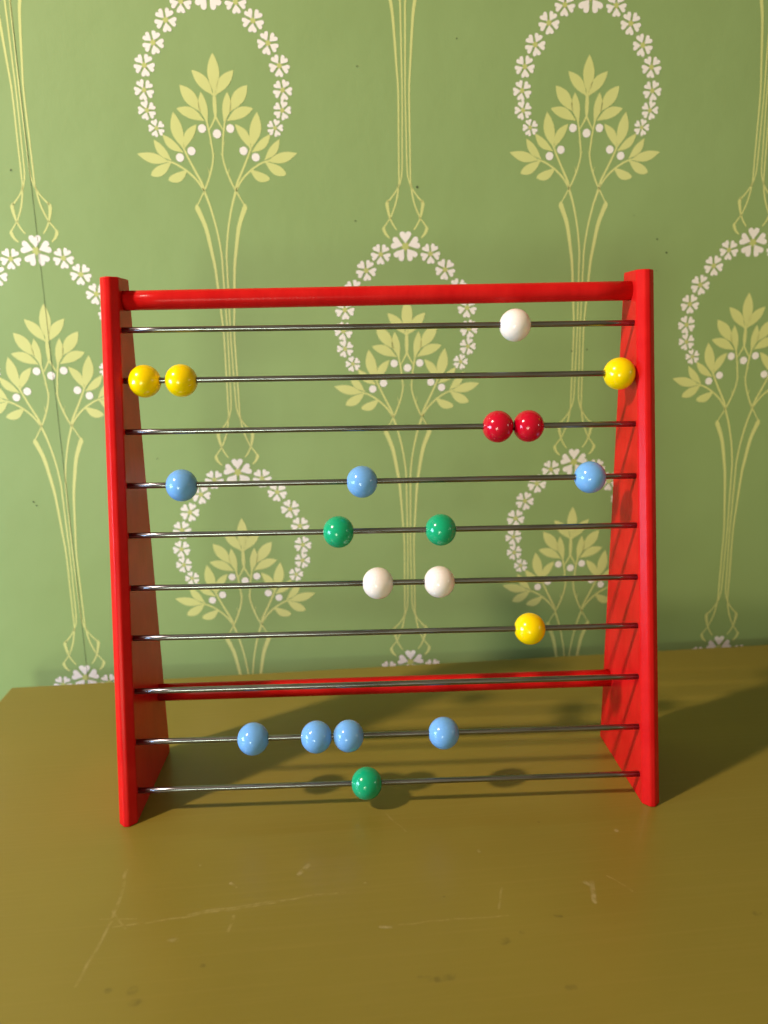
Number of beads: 19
